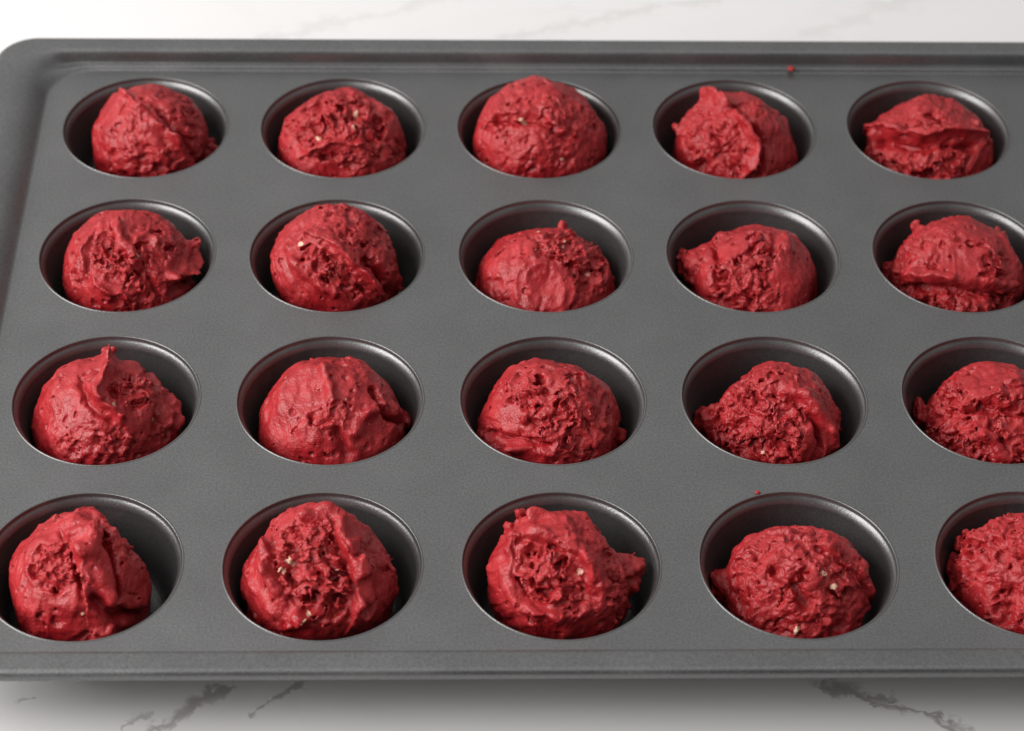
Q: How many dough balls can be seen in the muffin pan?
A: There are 20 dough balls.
